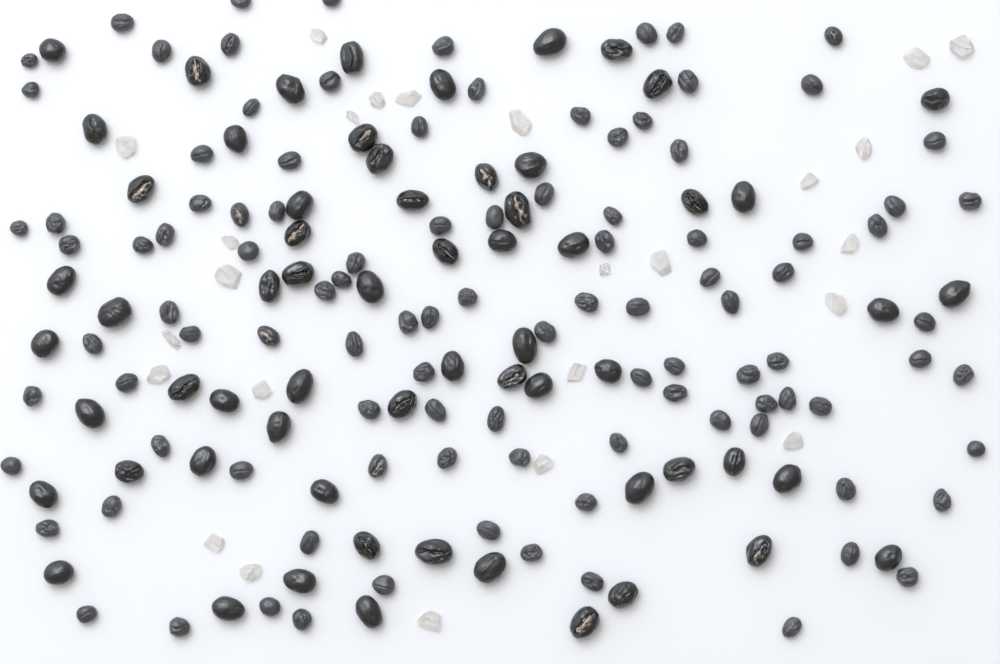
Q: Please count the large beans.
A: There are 63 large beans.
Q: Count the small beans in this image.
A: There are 104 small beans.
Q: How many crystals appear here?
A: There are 25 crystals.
